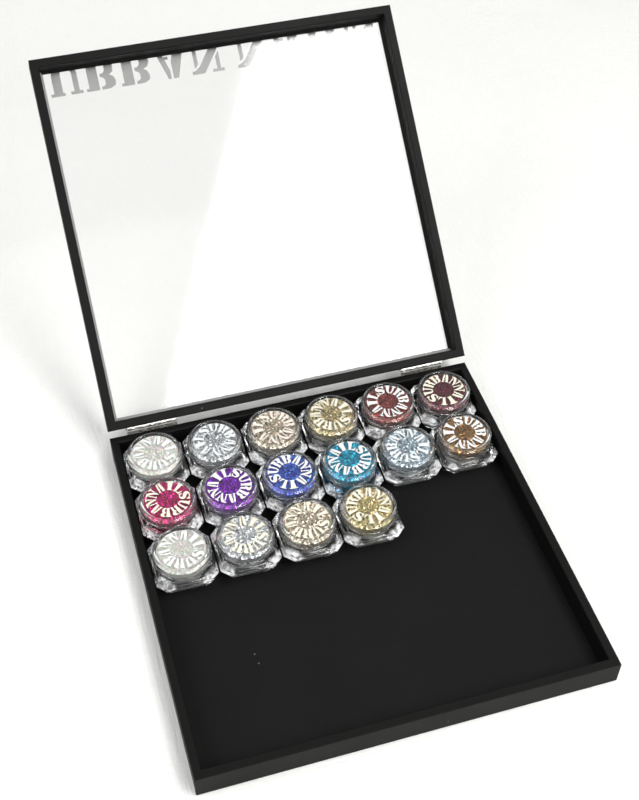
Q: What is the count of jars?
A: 16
